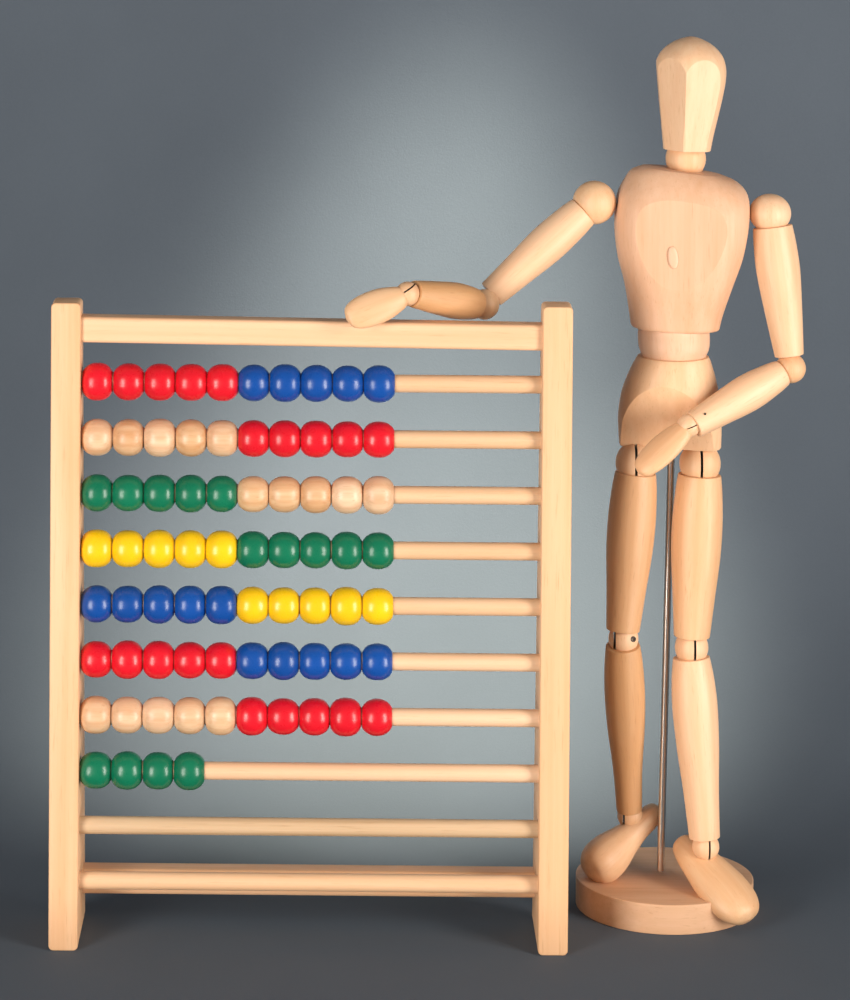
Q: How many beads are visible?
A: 74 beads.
